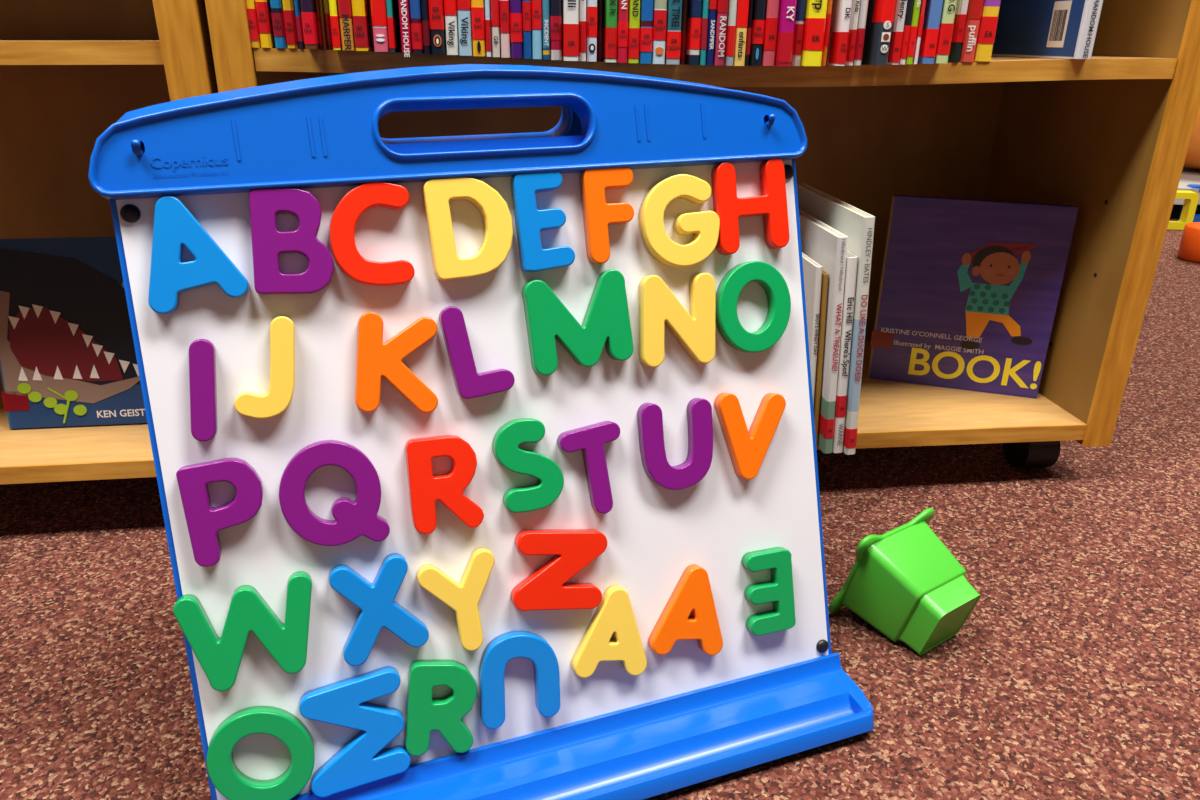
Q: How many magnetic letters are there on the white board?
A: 33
